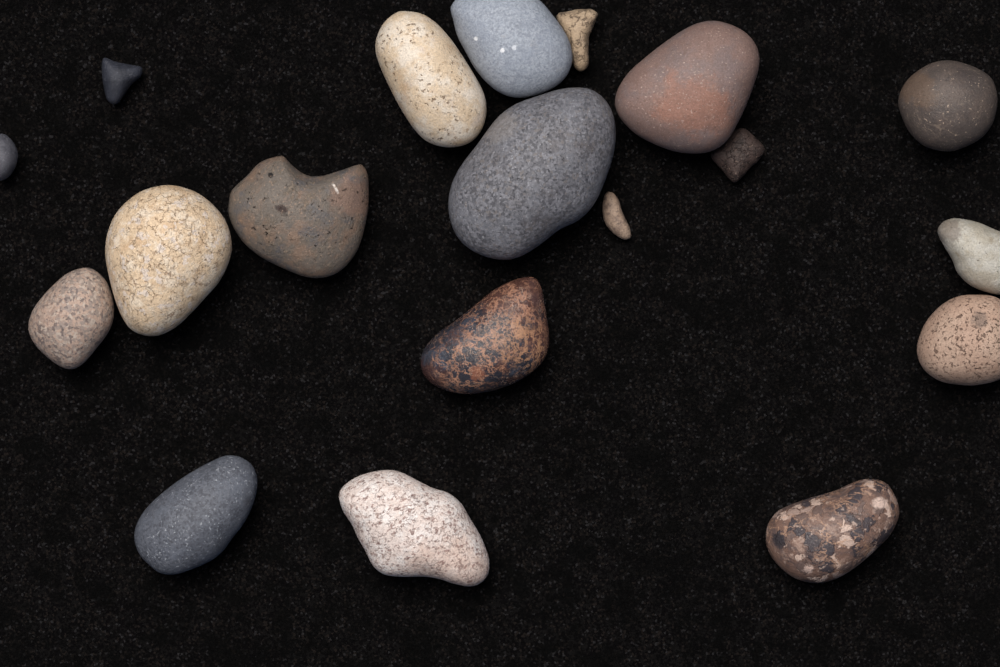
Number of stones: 19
